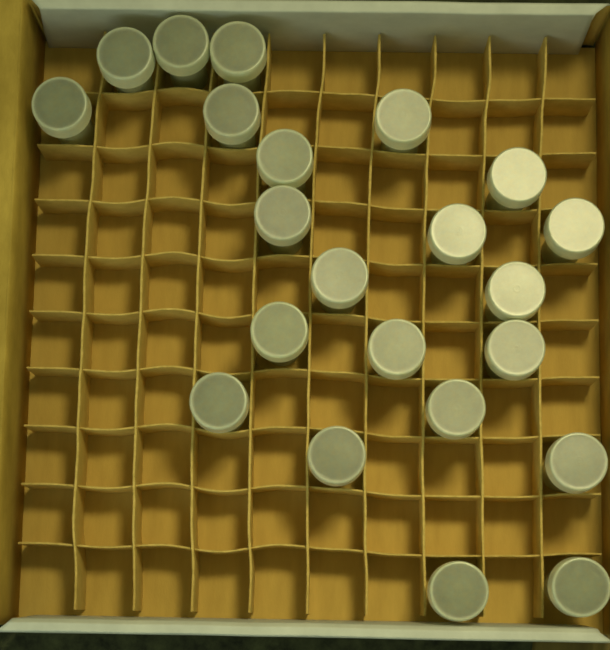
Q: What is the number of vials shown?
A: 22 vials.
